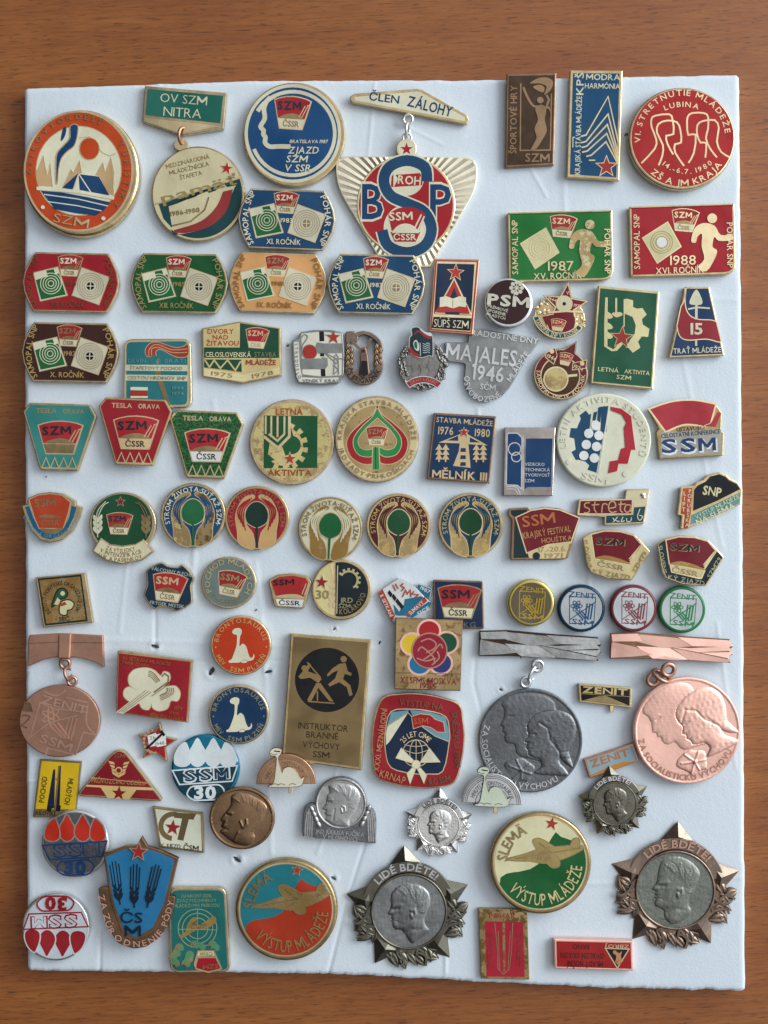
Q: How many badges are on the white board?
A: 91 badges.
